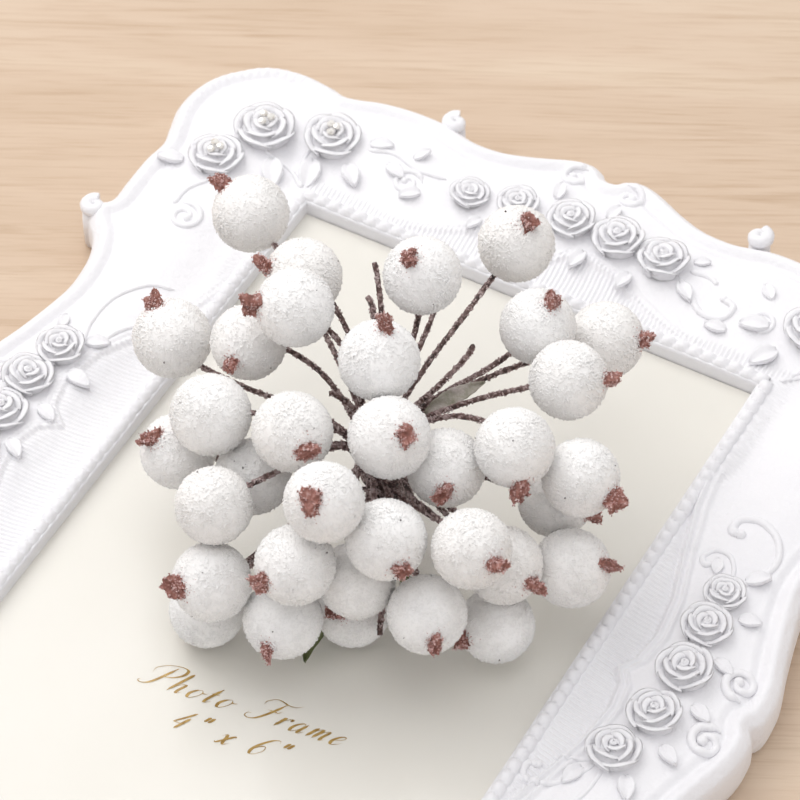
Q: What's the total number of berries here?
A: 34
